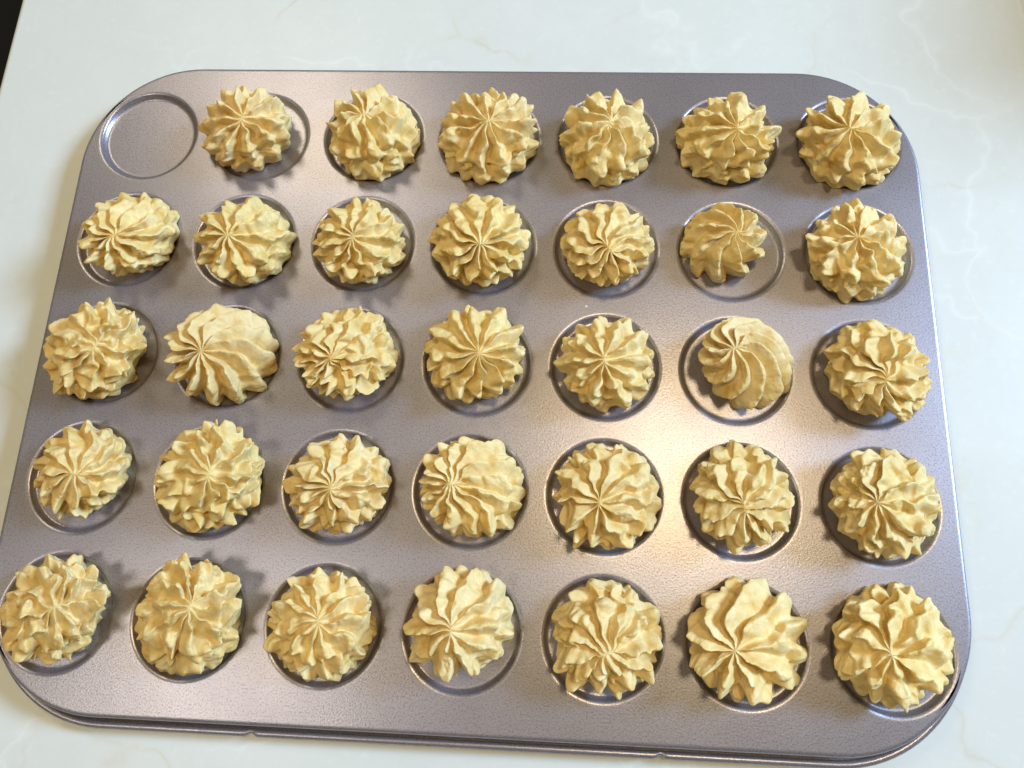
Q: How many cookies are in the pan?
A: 34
